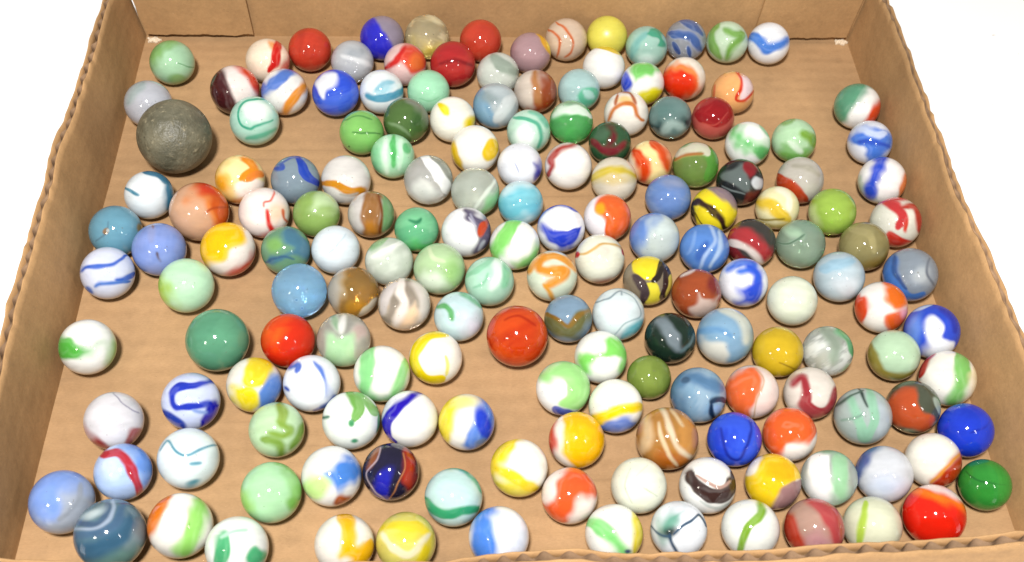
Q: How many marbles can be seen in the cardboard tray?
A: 170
